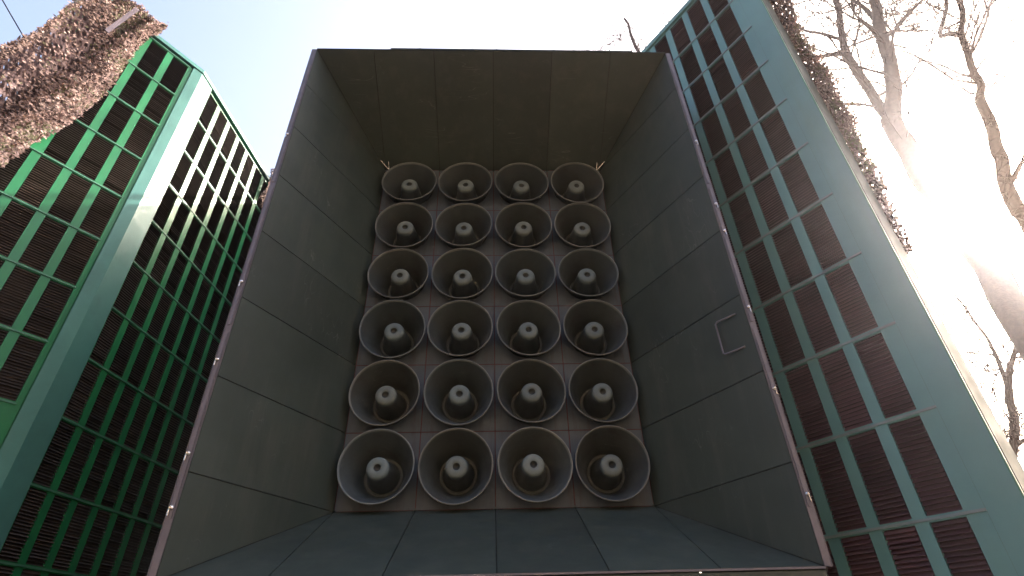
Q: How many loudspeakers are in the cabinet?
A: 24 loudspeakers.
